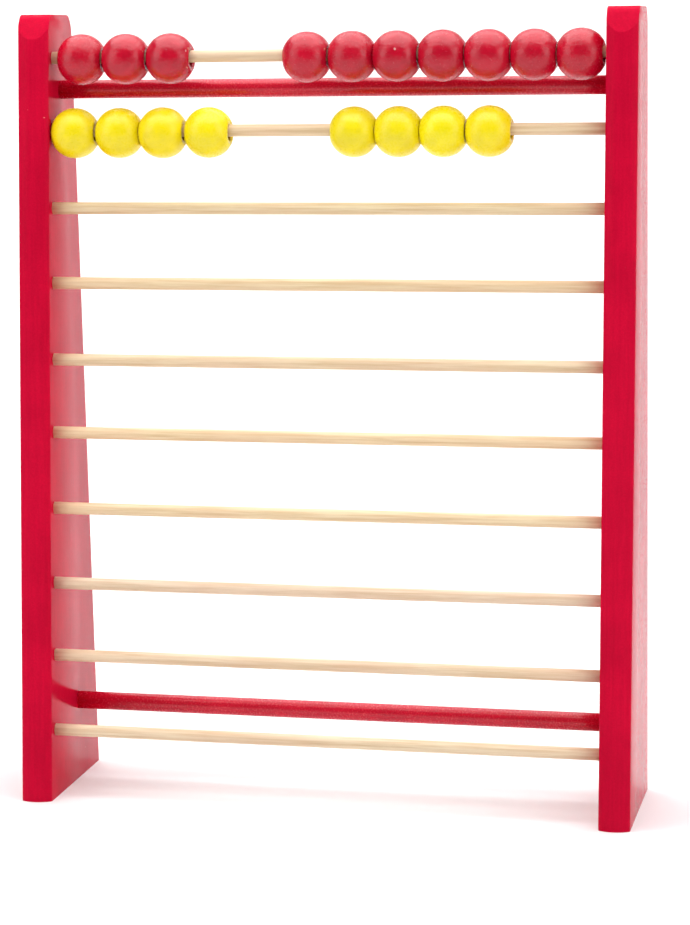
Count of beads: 18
